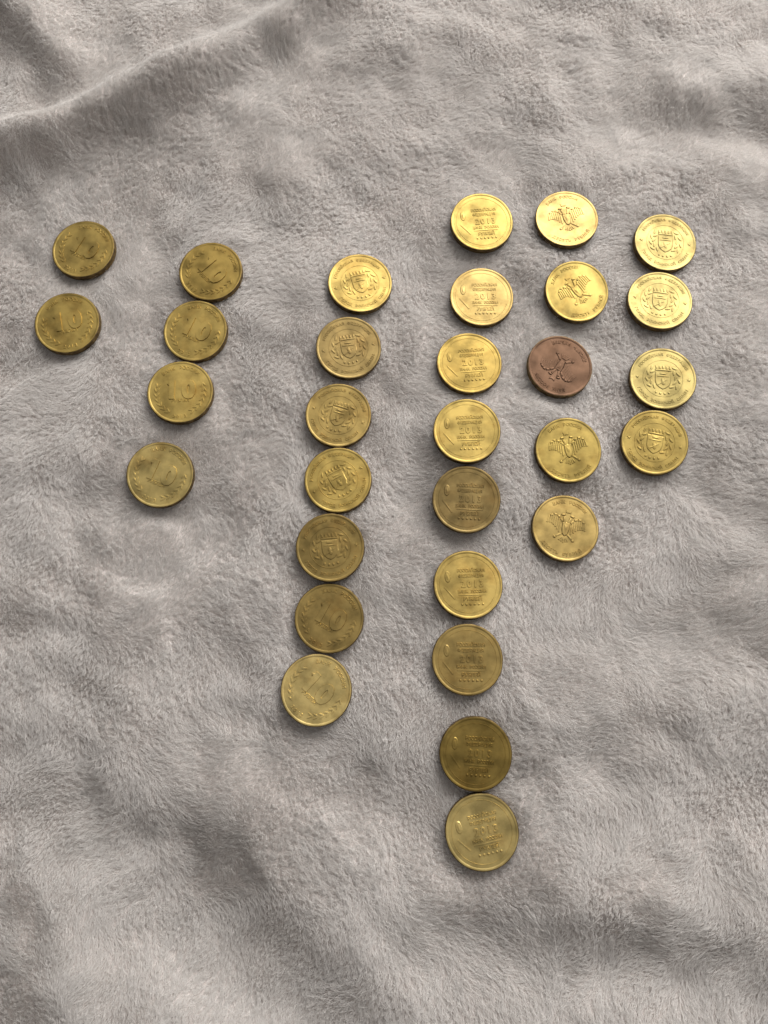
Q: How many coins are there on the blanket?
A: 31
